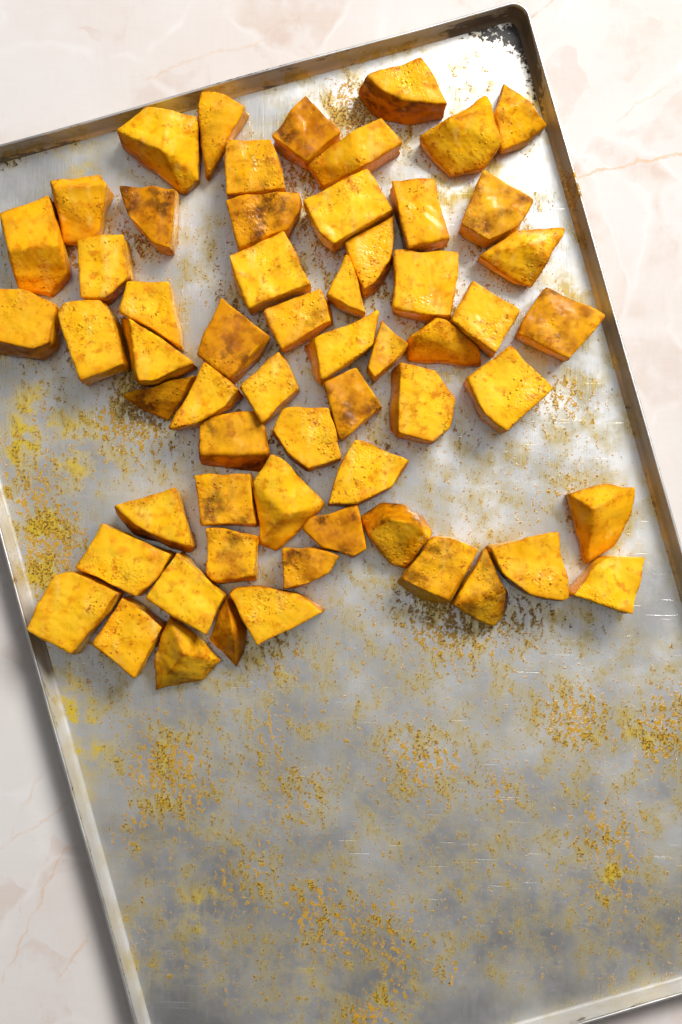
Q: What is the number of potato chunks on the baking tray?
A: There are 60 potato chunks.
